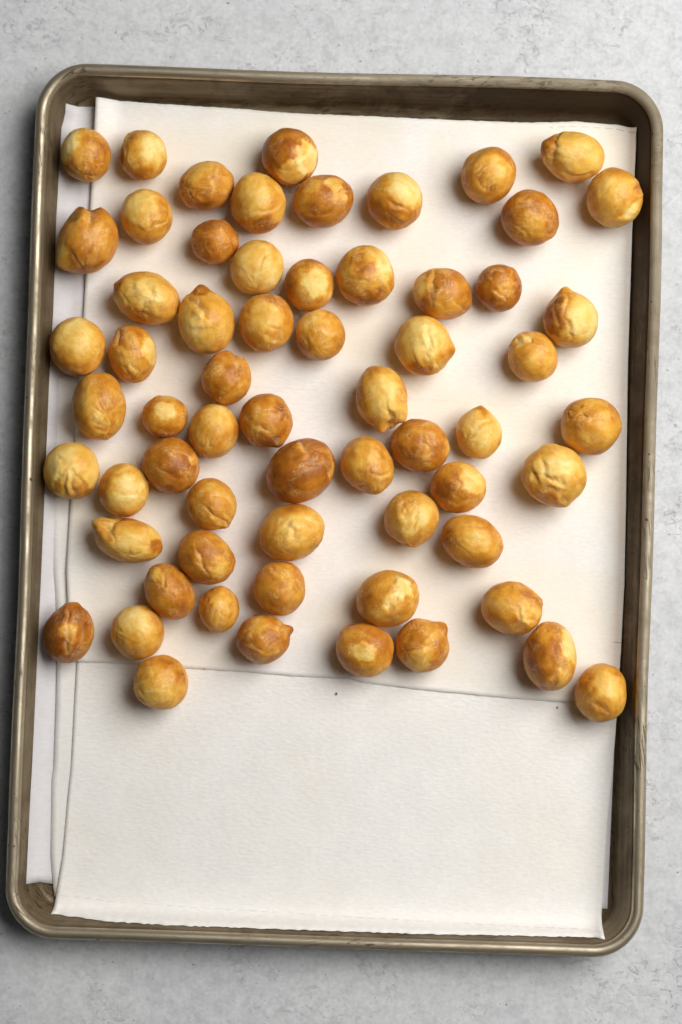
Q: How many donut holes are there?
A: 63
